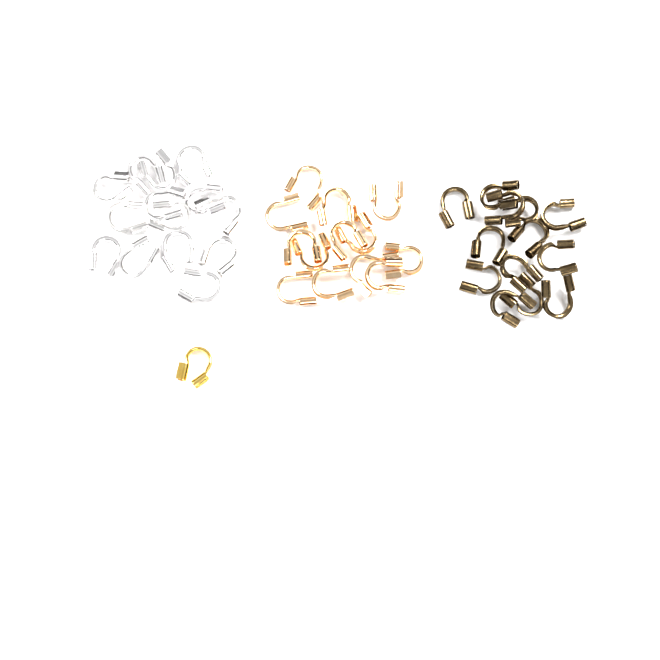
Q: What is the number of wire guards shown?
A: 41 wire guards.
